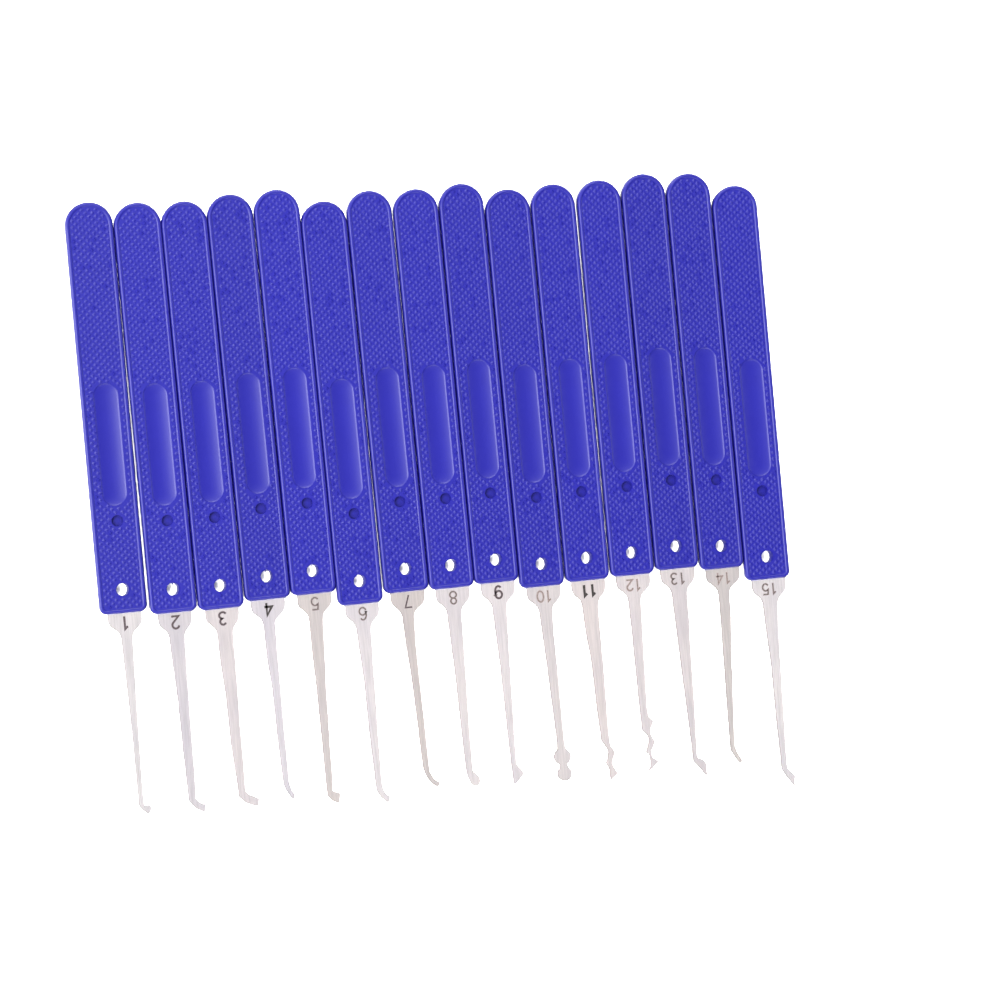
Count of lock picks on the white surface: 15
